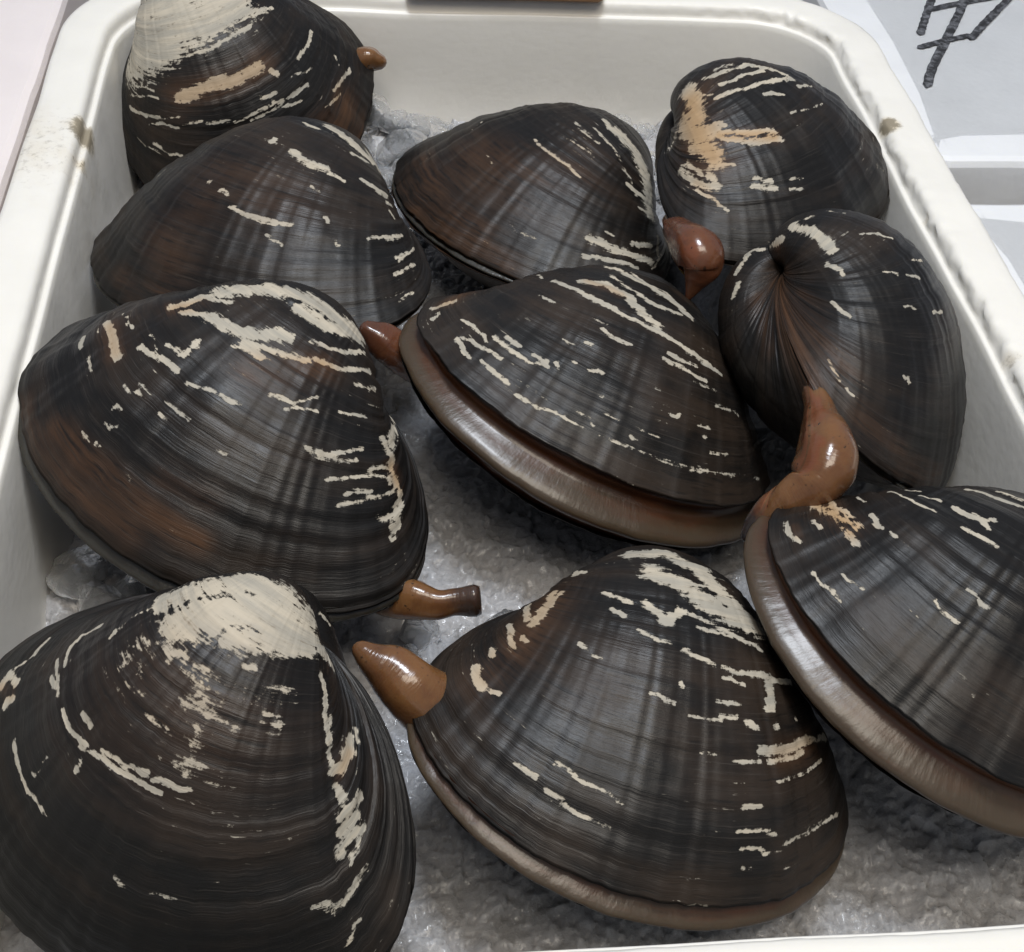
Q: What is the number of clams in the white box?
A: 10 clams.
